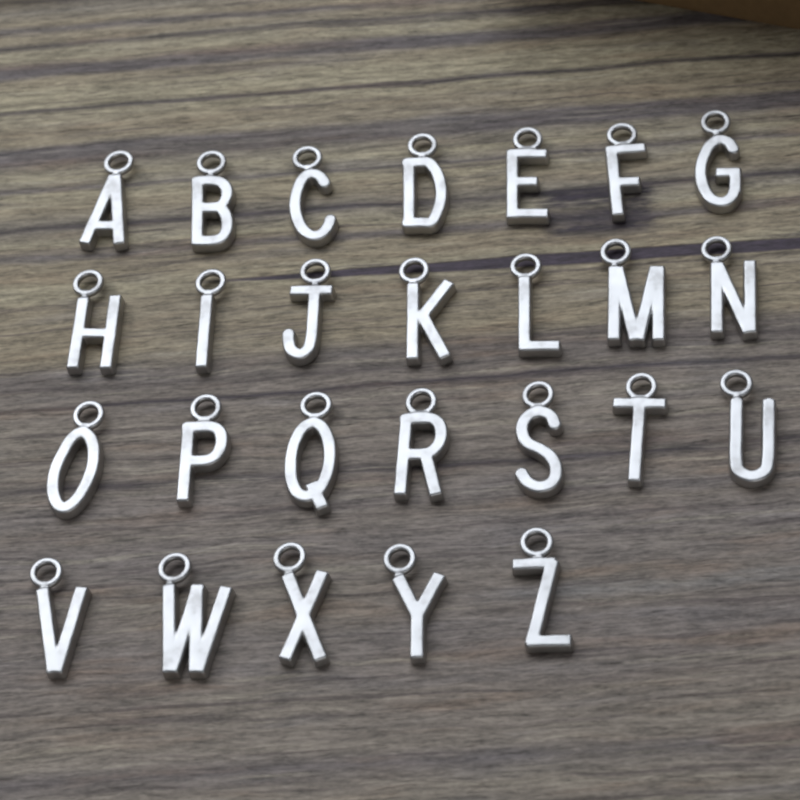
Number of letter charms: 26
